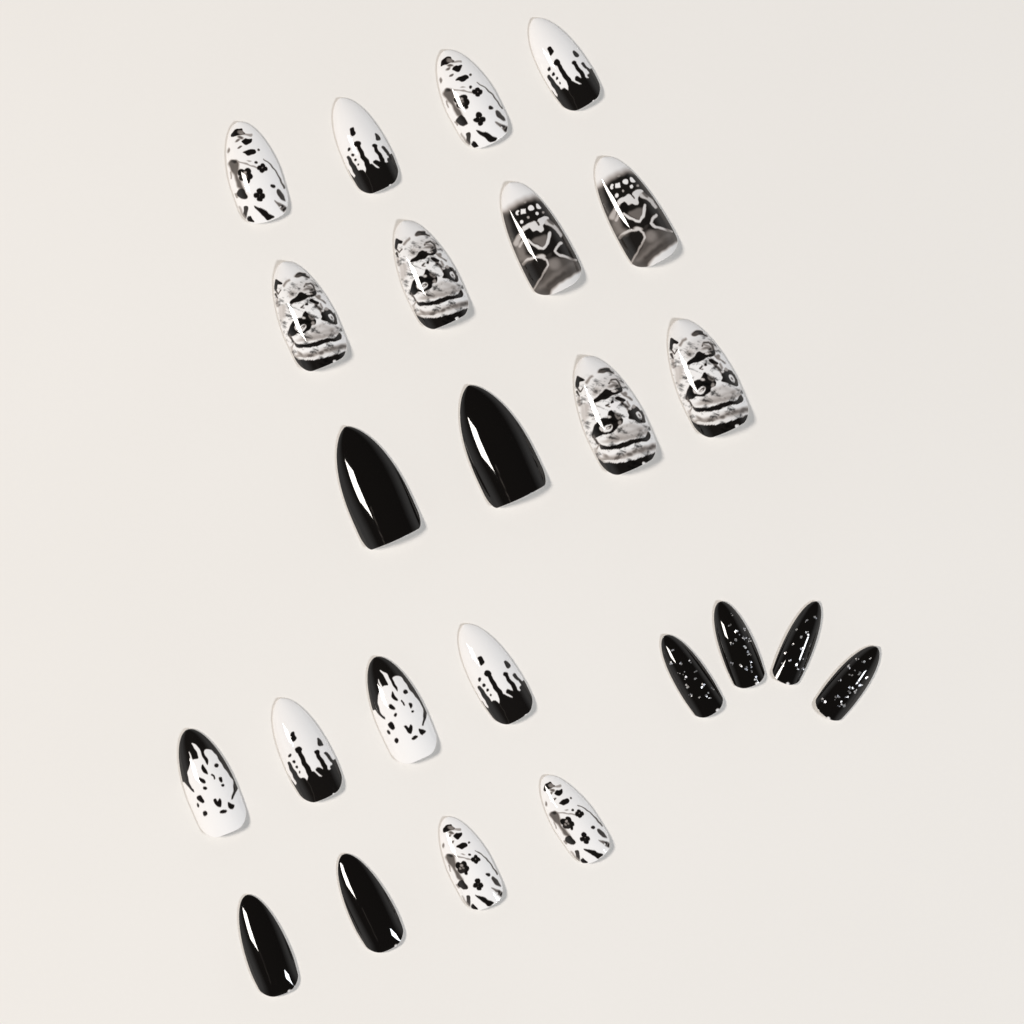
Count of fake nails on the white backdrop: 24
